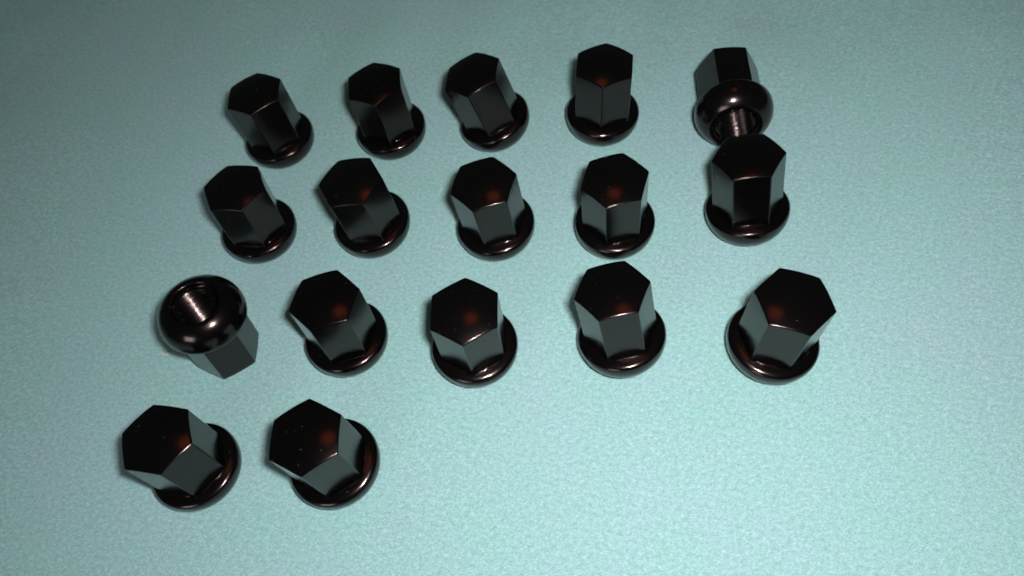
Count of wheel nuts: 17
